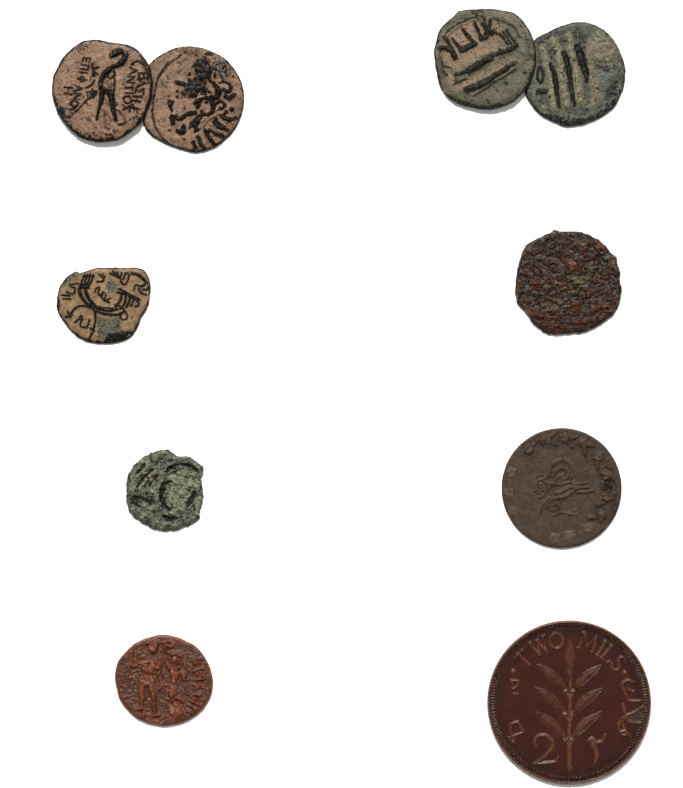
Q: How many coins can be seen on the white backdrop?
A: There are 10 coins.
